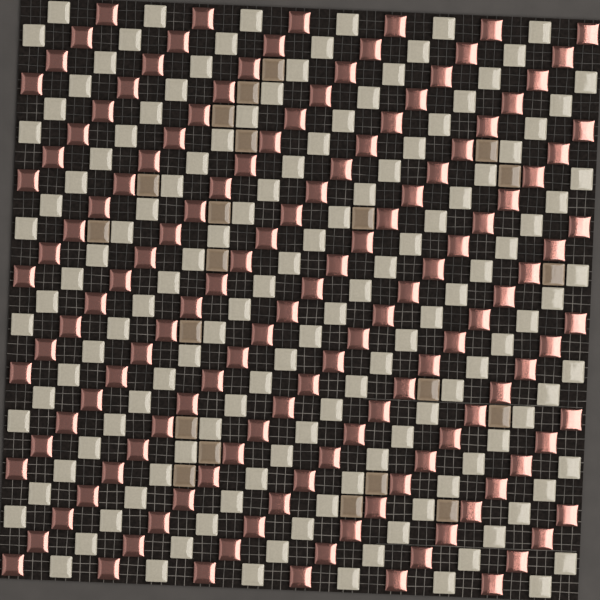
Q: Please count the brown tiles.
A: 21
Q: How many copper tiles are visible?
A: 144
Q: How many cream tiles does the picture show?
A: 144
